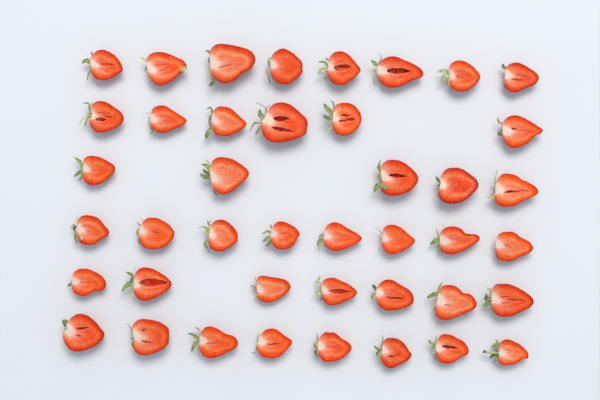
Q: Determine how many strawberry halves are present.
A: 42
